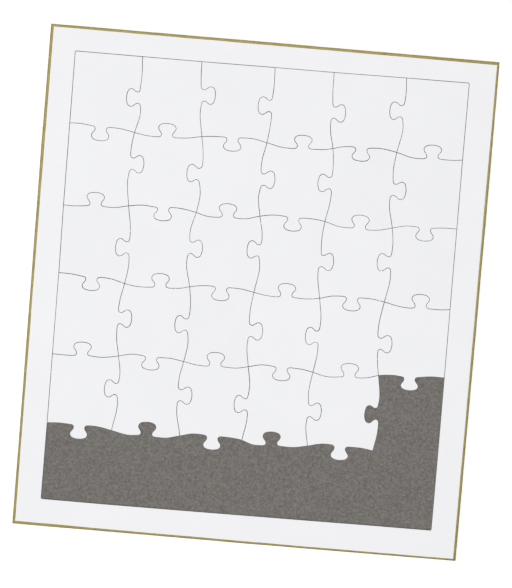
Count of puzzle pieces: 29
